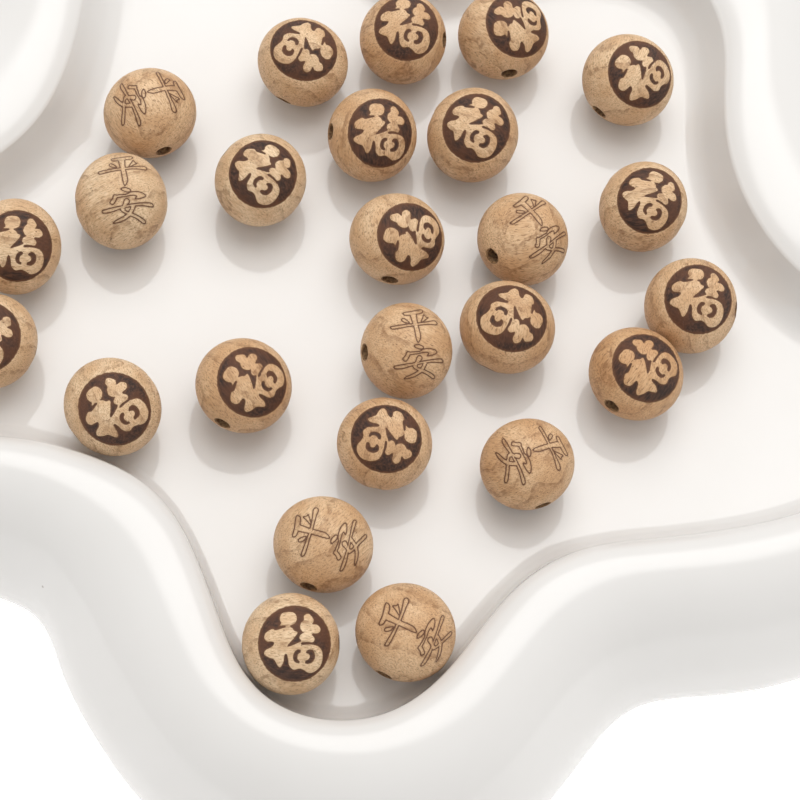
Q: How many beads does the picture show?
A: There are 25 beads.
